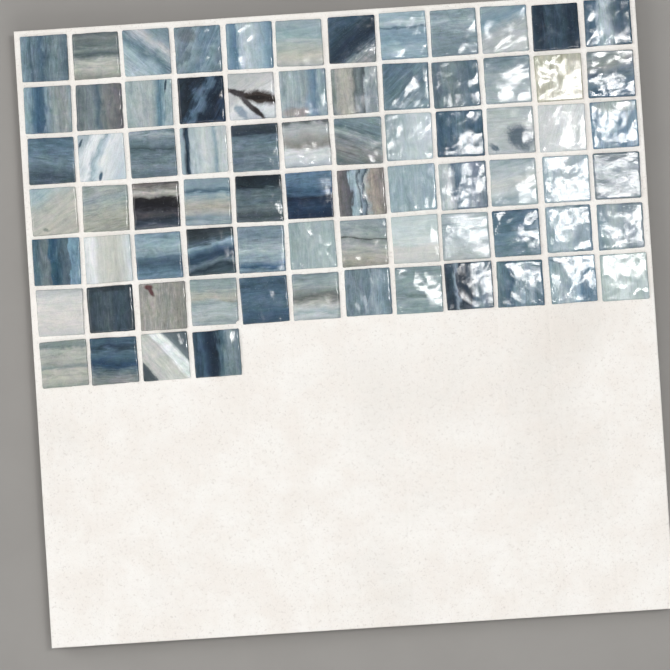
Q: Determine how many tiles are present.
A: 76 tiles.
